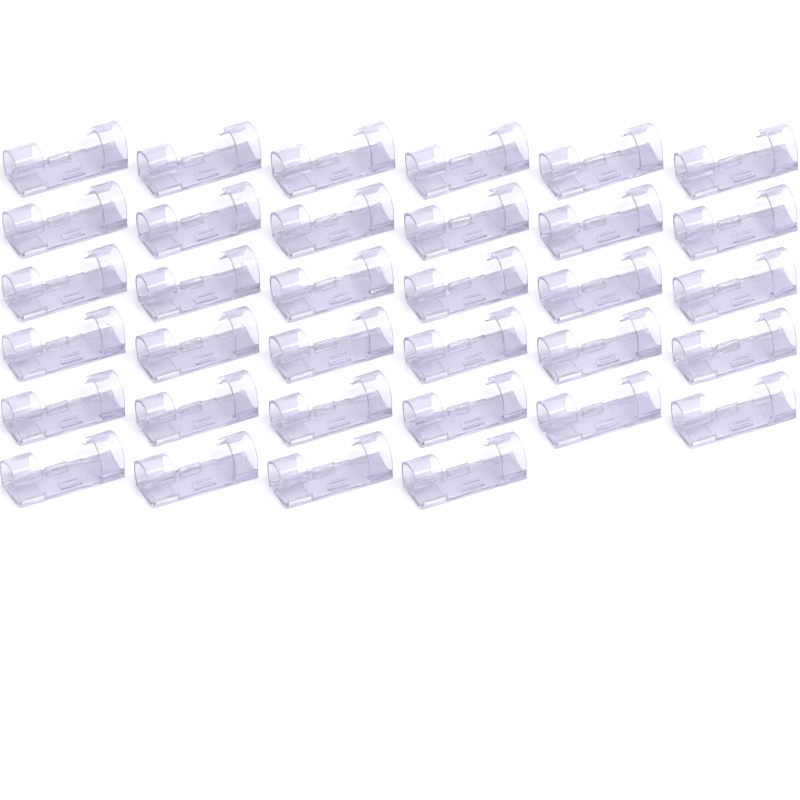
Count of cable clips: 34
